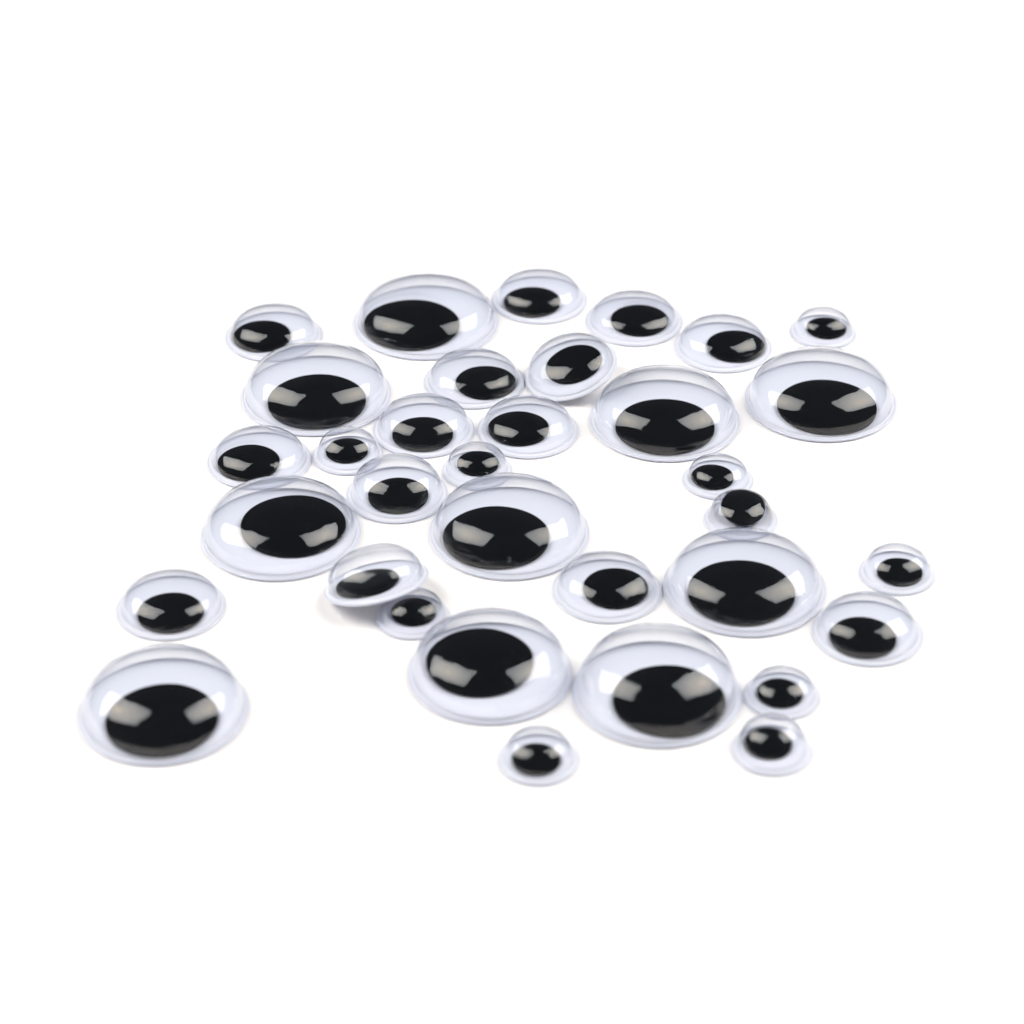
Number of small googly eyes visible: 10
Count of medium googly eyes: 14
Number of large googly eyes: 10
